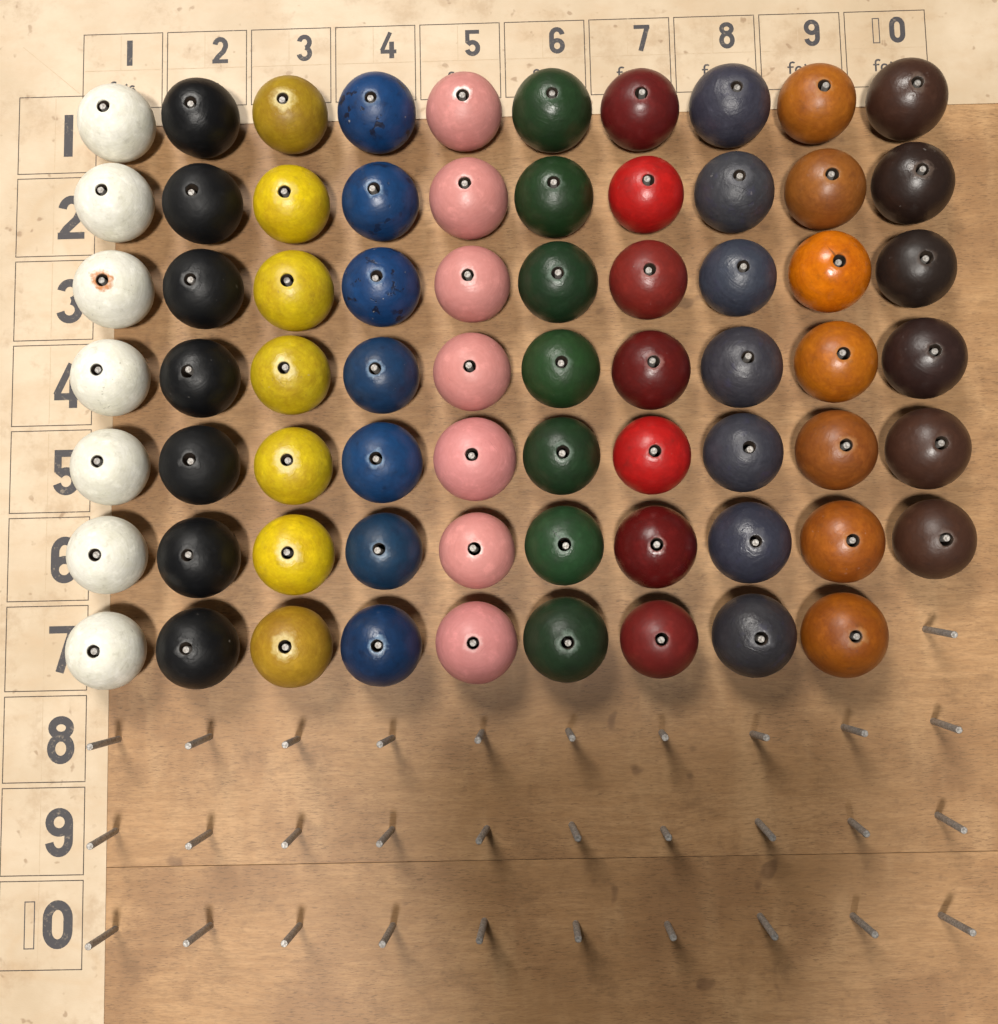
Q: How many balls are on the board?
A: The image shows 69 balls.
